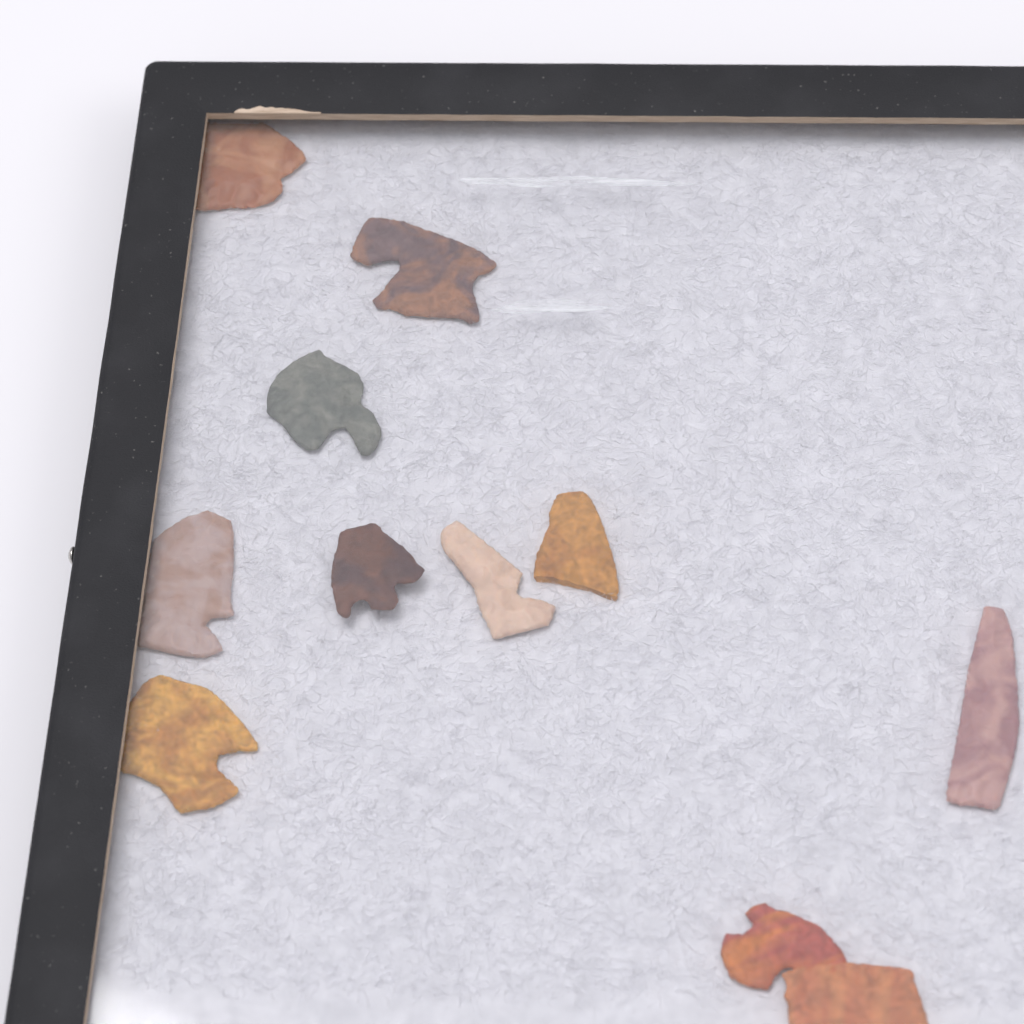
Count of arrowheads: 11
